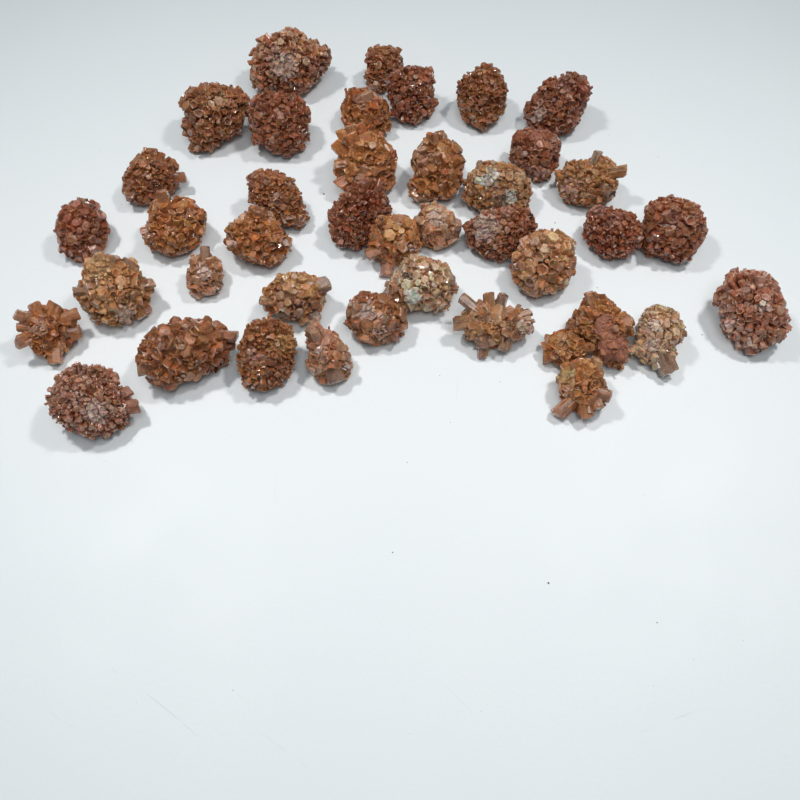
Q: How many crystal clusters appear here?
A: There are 41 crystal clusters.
